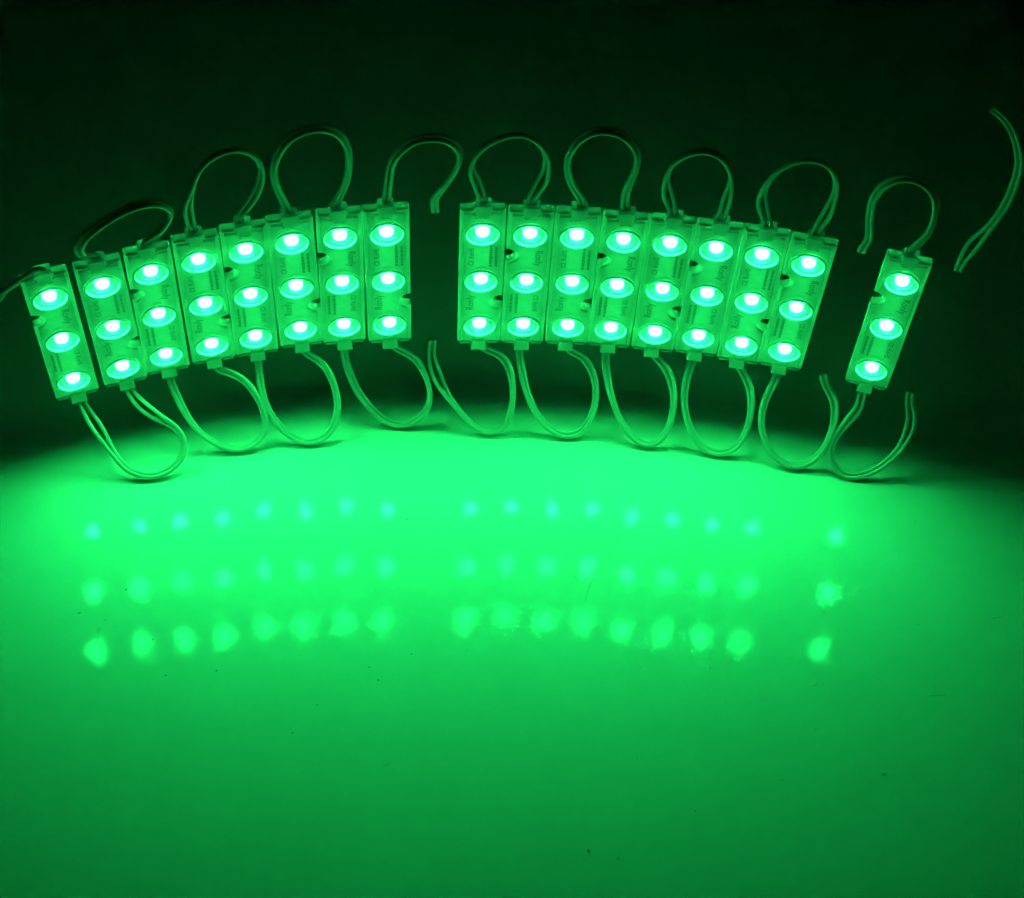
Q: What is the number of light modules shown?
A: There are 17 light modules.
